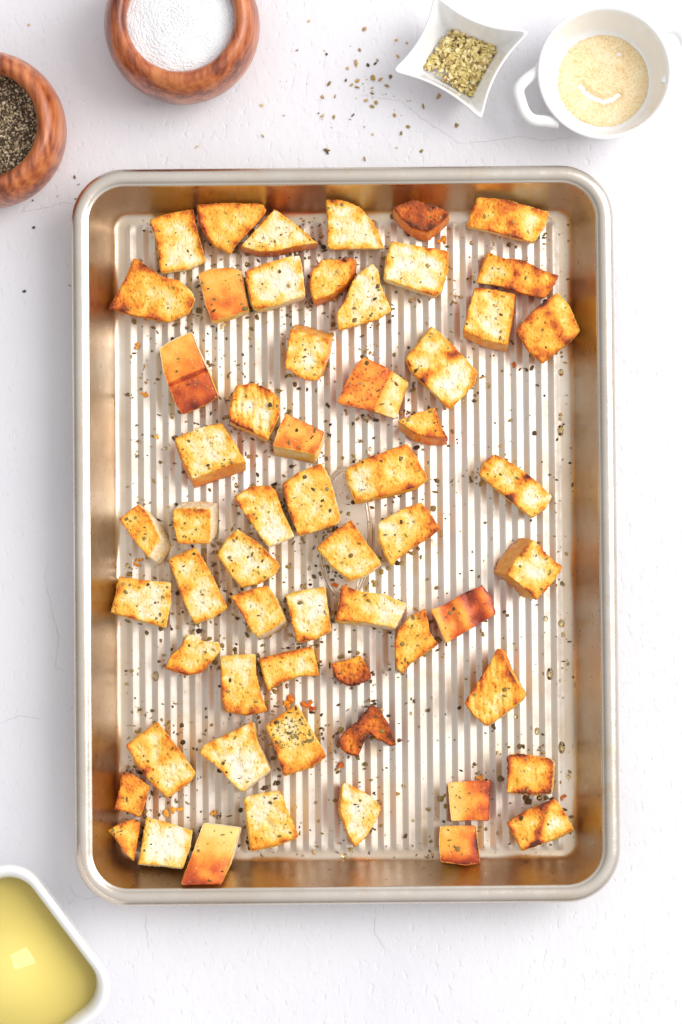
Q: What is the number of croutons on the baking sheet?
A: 59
